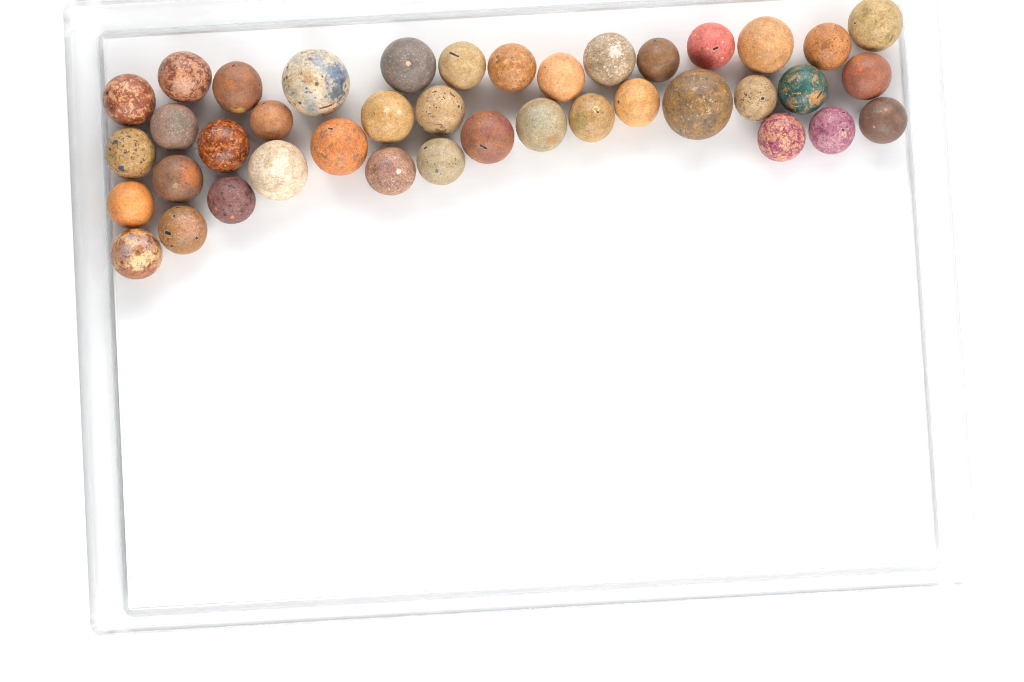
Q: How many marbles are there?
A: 40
